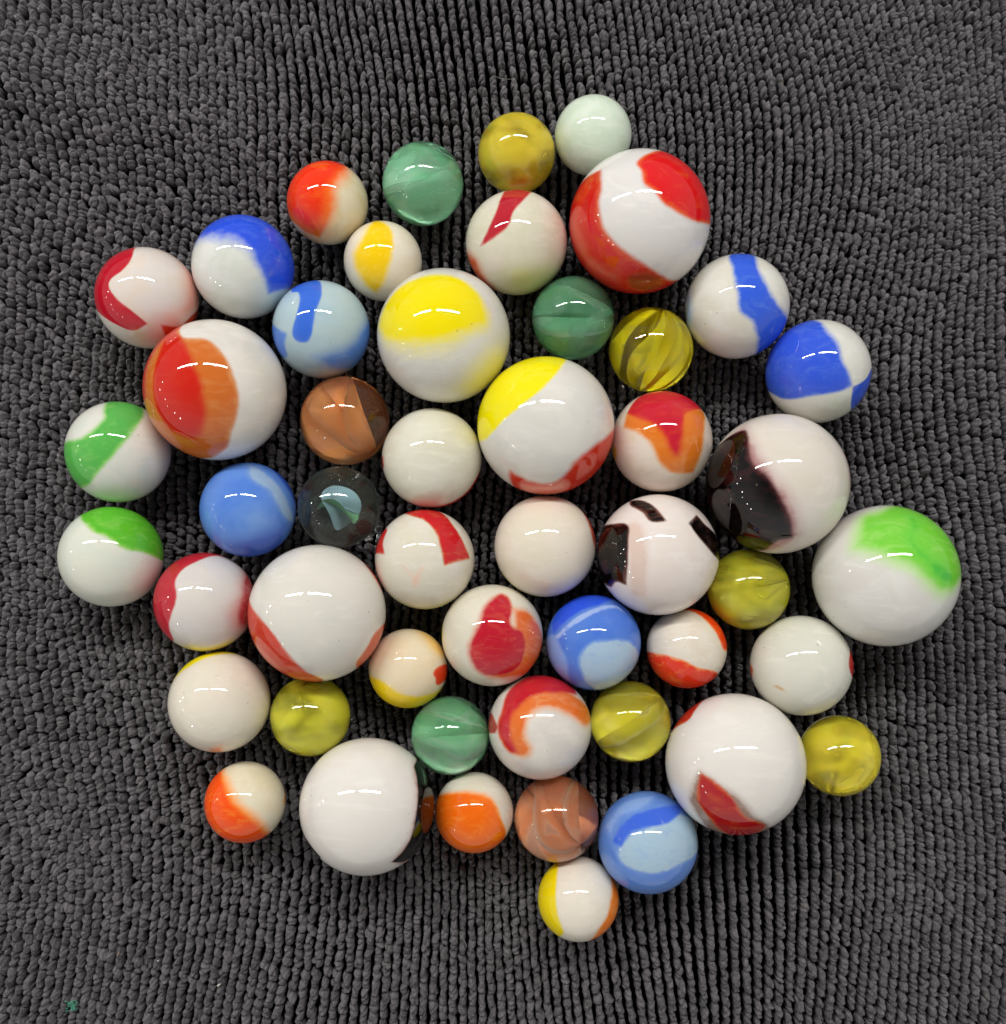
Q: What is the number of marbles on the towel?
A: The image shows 50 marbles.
